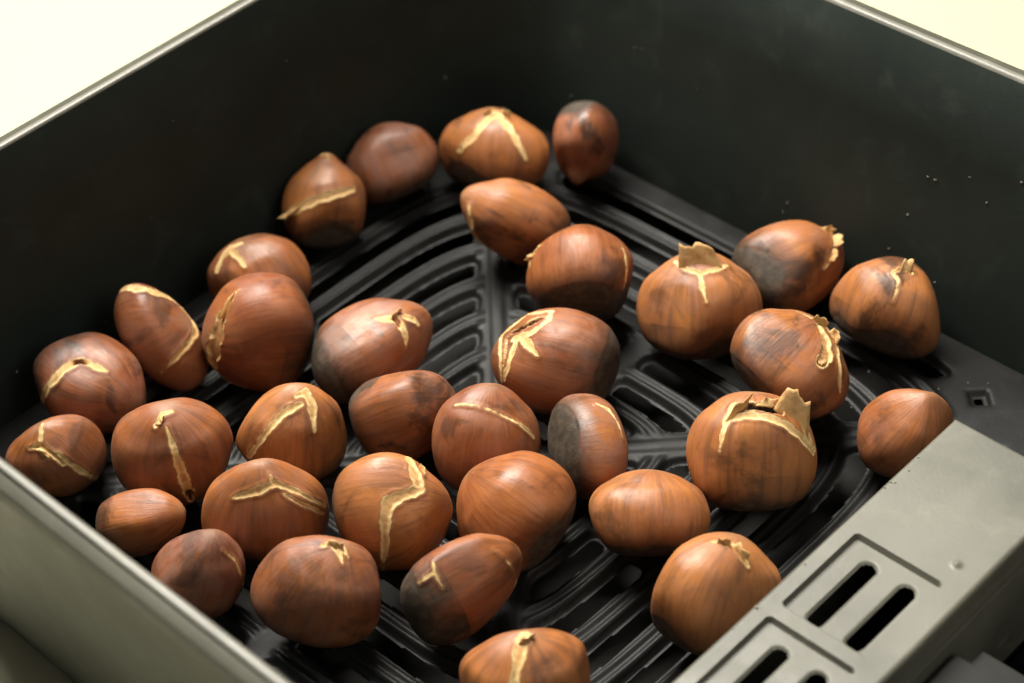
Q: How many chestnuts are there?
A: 34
